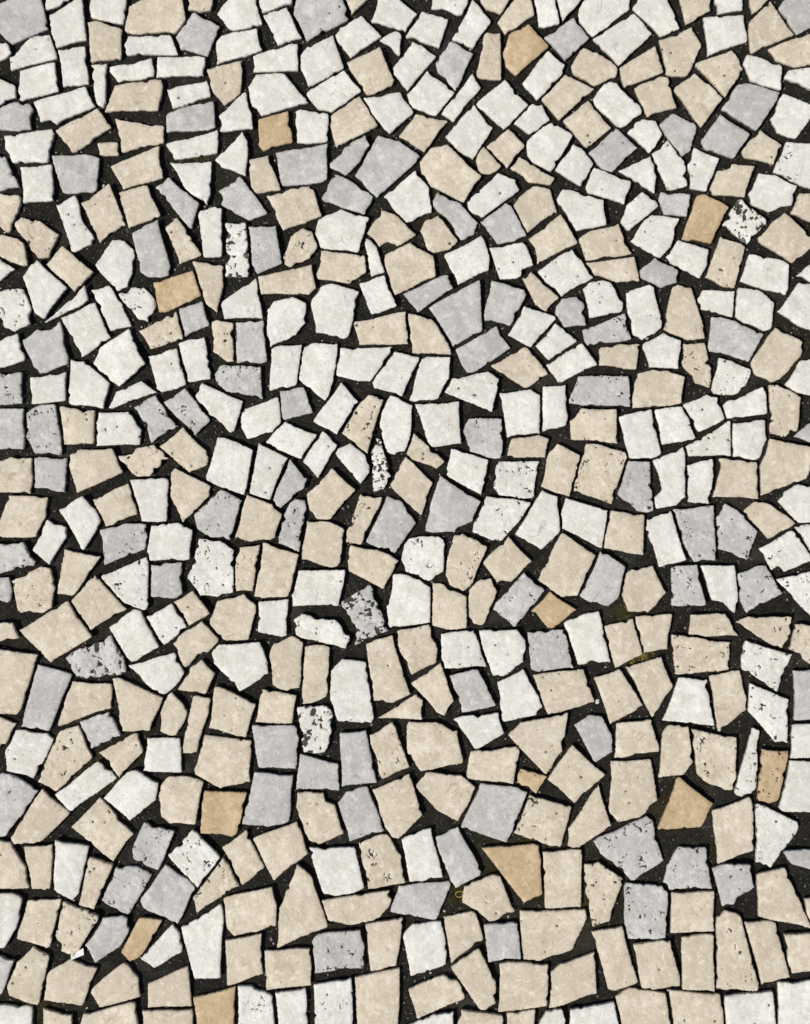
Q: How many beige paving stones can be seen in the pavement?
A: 200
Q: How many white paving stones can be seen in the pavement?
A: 199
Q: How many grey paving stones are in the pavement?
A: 92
